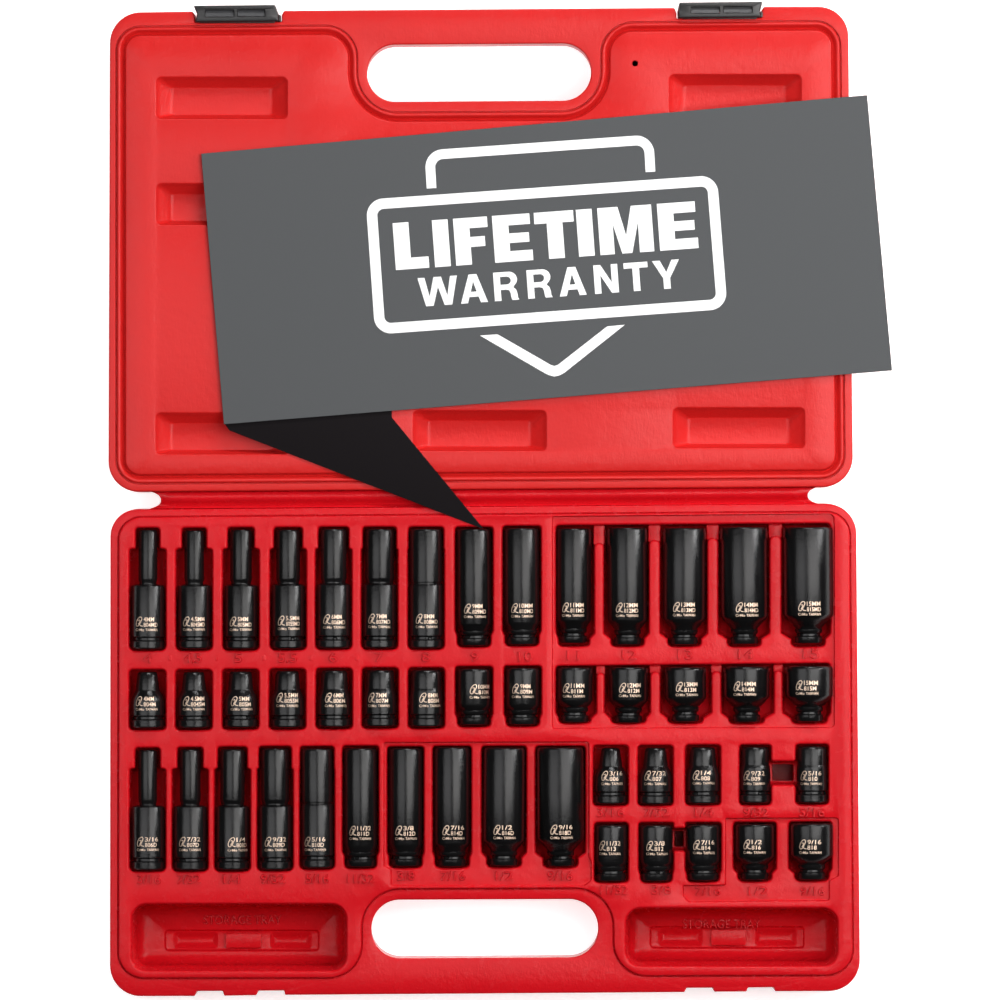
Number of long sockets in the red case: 24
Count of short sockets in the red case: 24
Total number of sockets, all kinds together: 48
